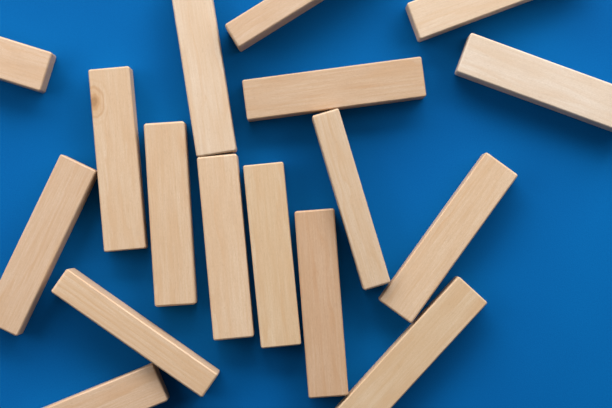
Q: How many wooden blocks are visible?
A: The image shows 17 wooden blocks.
